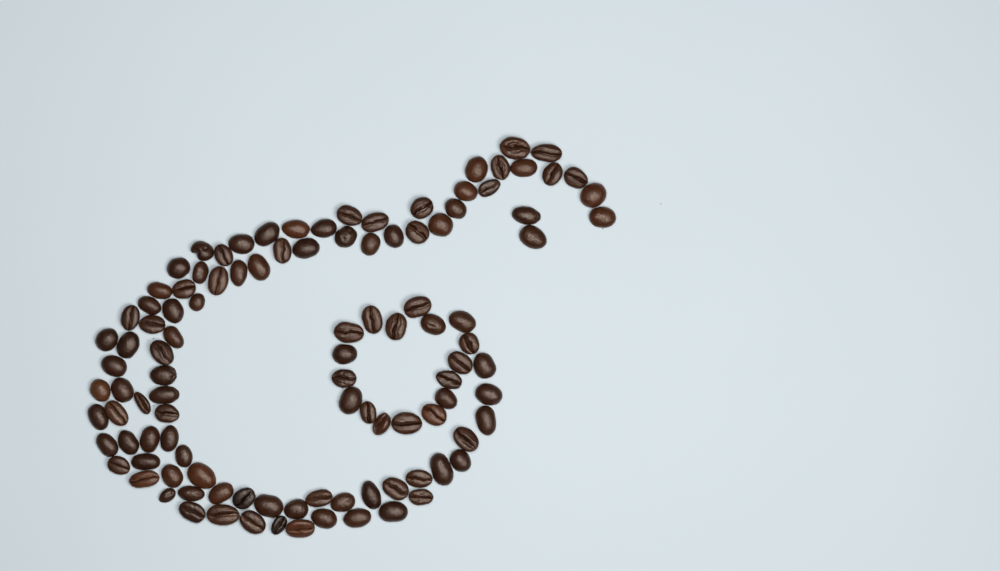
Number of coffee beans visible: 108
